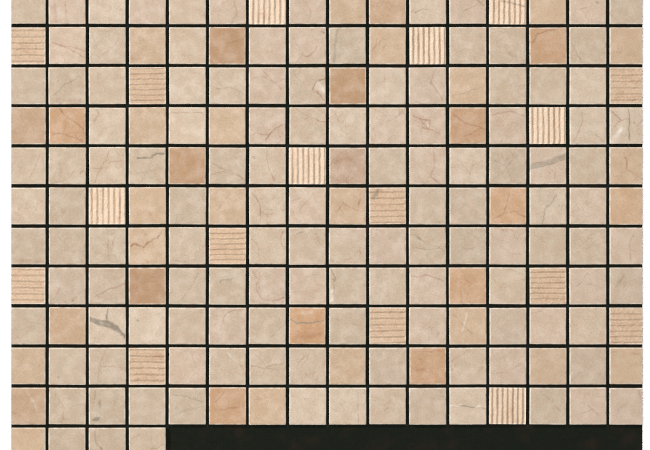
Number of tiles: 180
